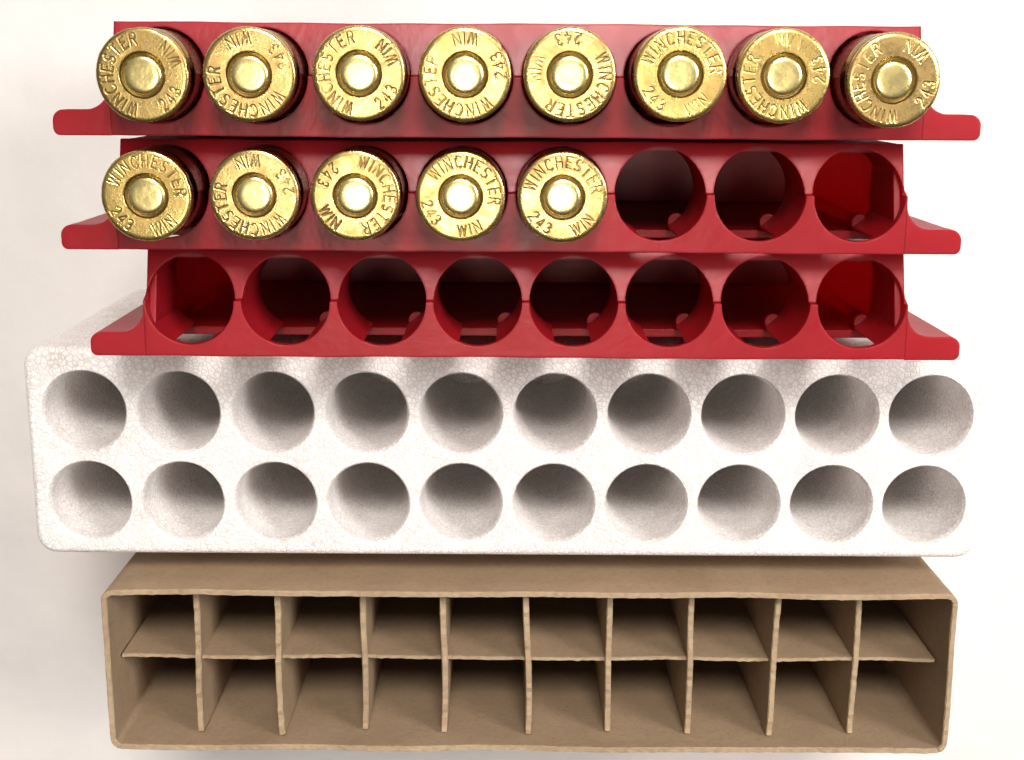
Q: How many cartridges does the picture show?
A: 13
